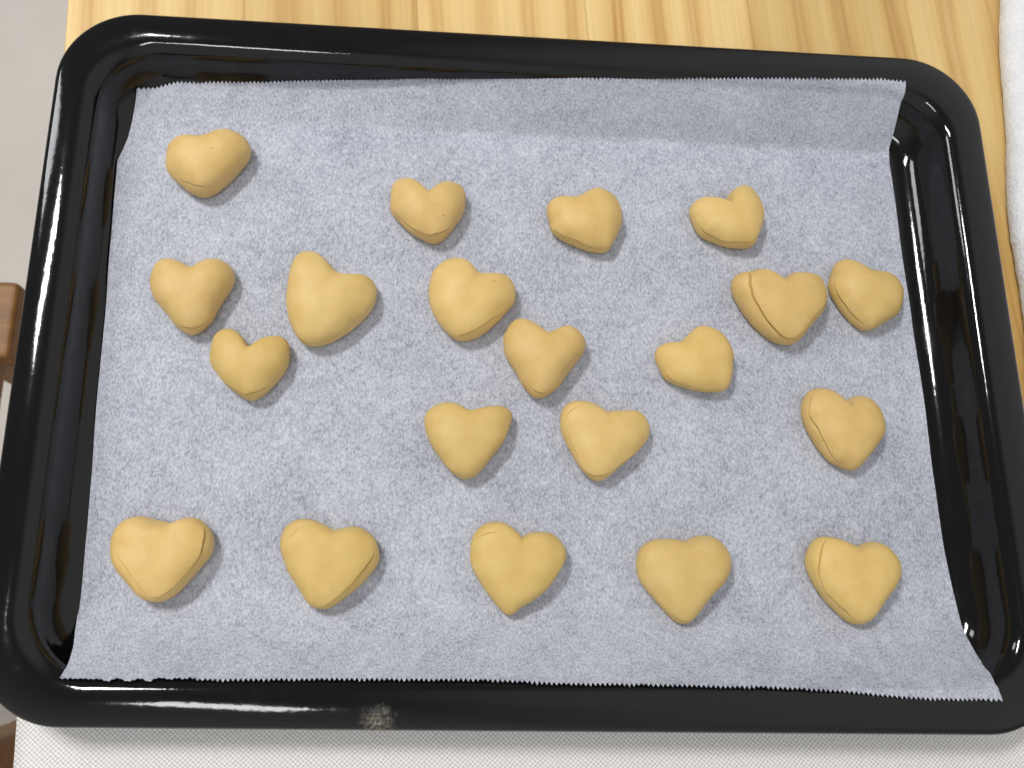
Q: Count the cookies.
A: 20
